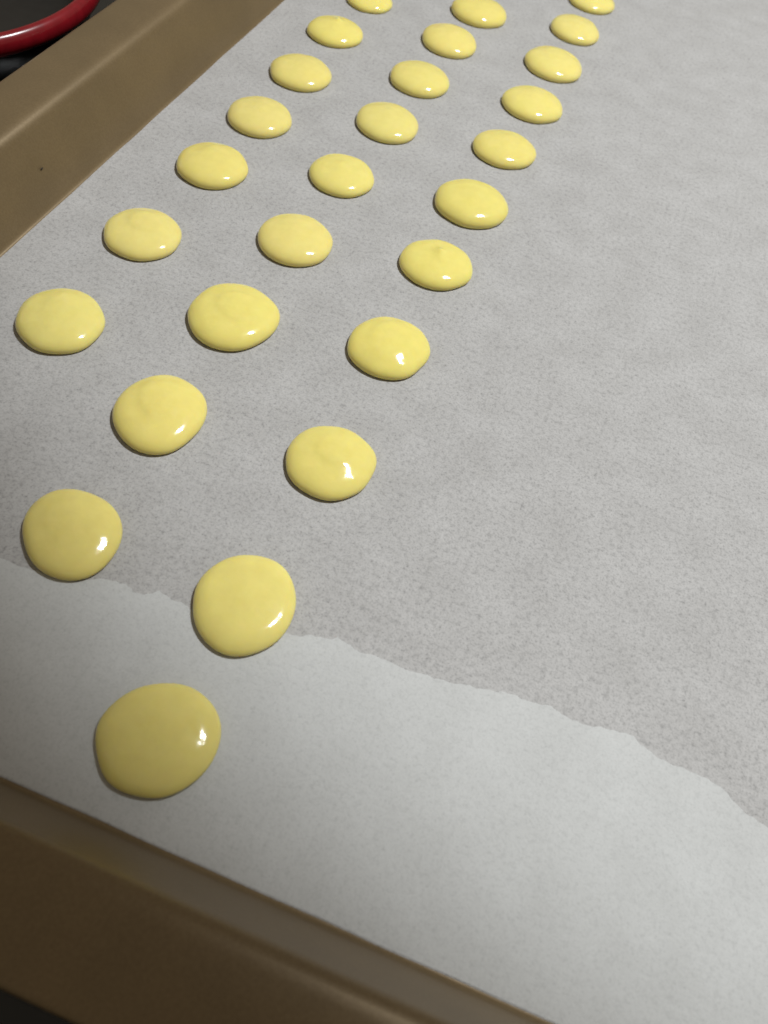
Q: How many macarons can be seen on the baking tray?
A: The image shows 27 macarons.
